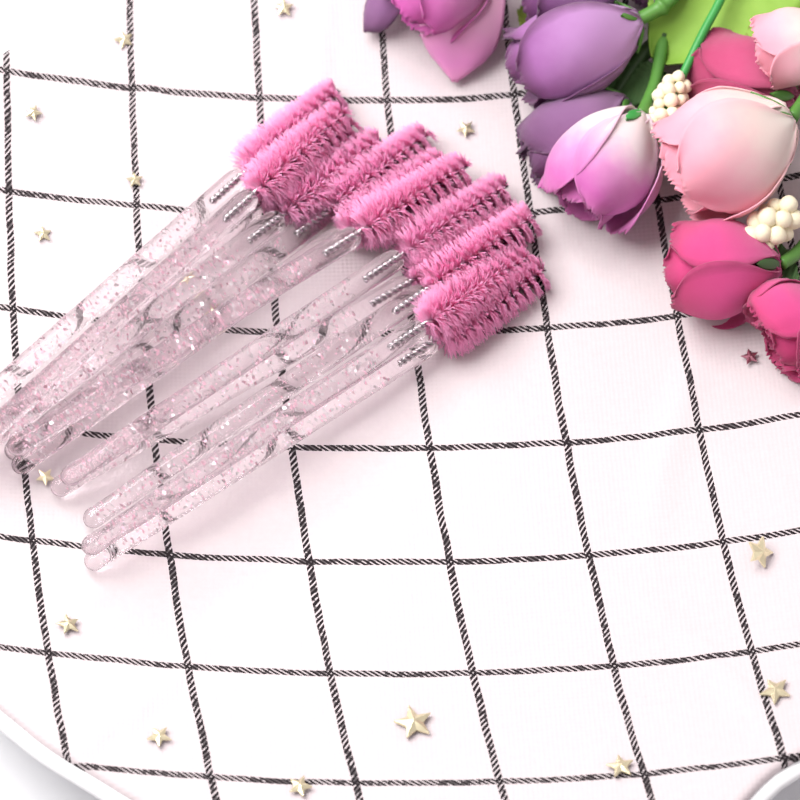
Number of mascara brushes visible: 12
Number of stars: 16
